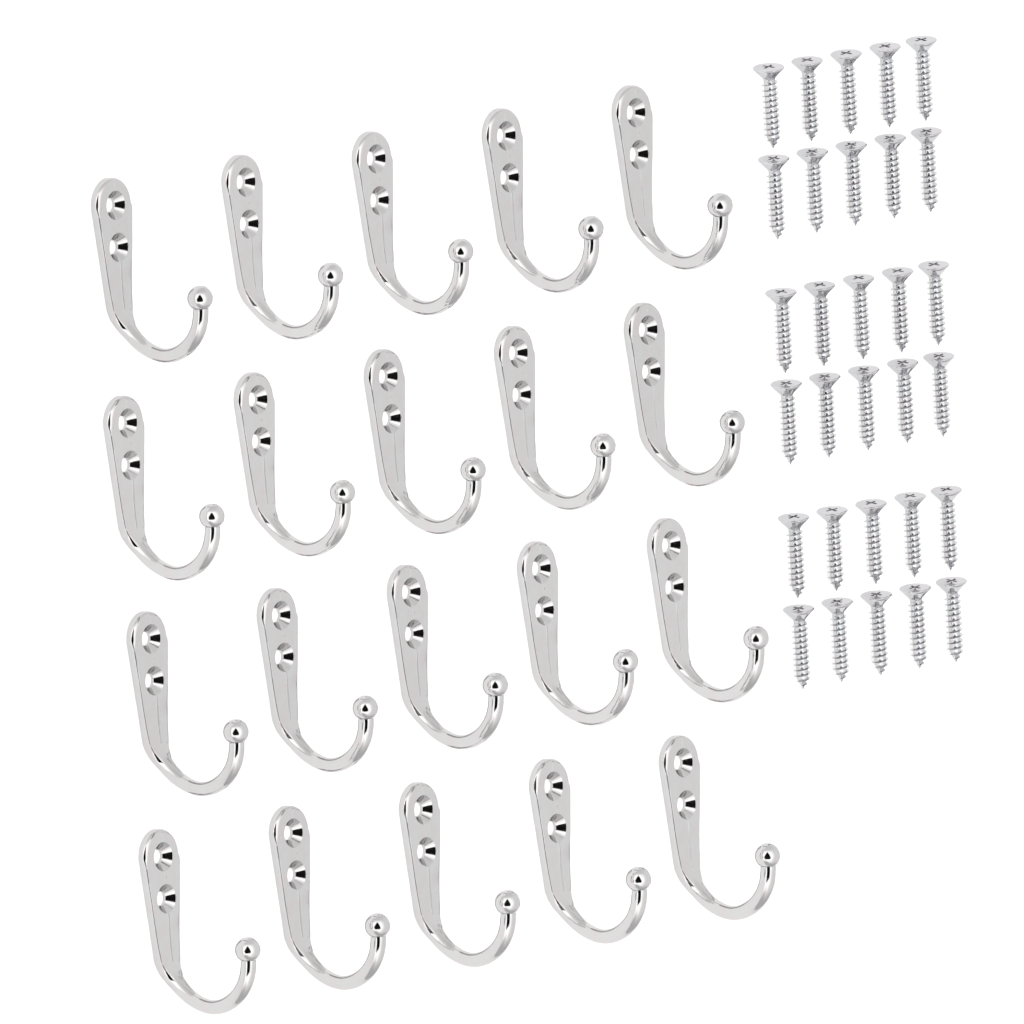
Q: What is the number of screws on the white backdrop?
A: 30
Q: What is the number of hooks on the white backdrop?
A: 20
